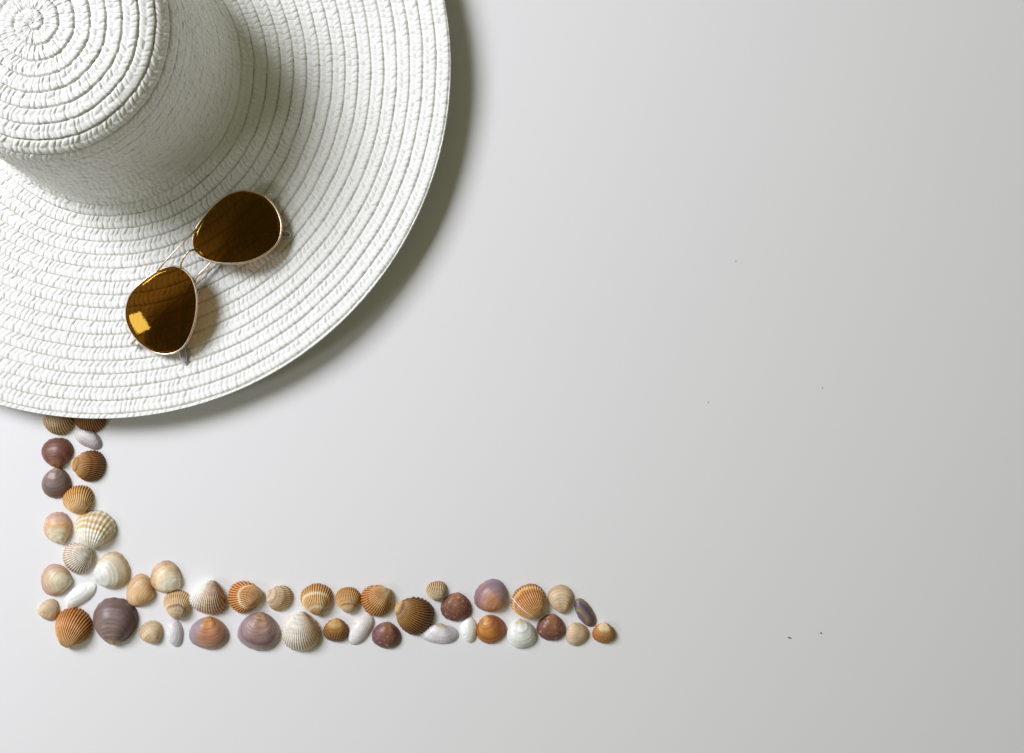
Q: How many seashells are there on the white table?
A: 47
